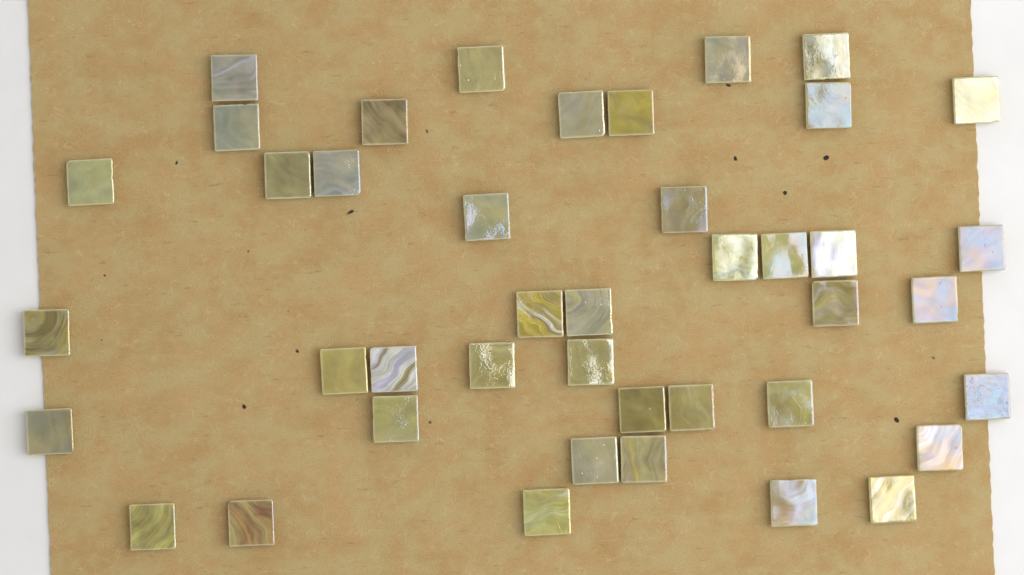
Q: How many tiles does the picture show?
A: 42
